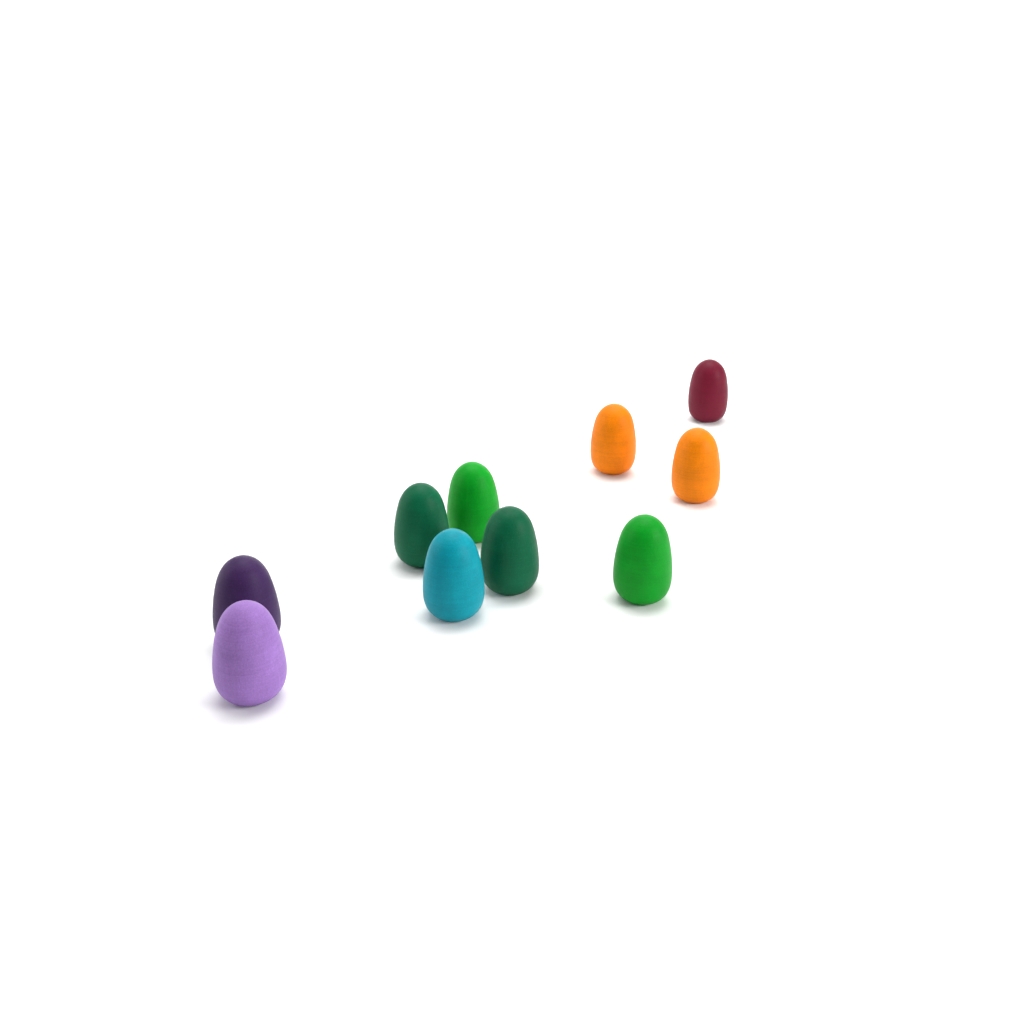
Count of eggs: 10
